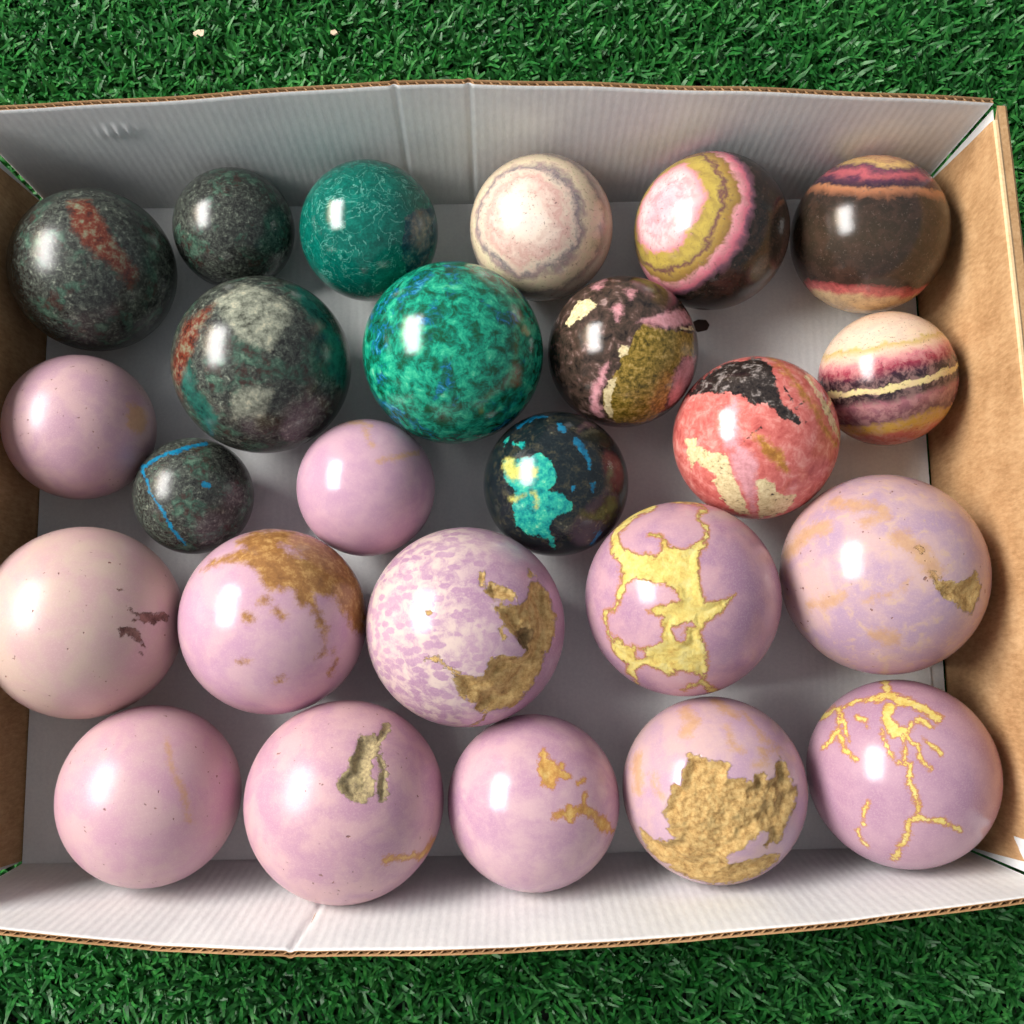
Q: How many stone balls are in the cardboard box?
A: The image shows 25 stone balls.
